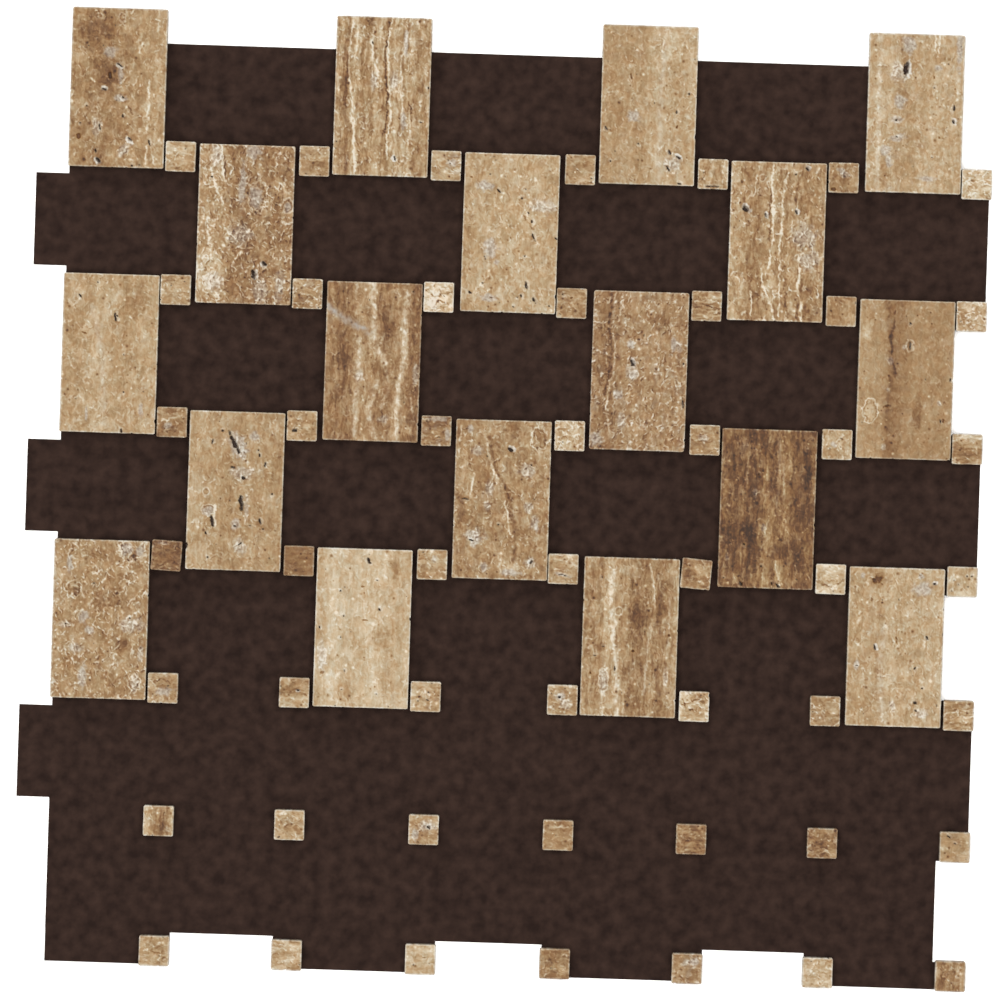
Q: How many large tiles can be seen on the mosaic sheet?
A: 18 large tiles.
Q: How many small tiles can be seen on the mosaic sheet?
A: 49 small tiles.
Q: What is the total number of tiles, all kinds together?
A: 67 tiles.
